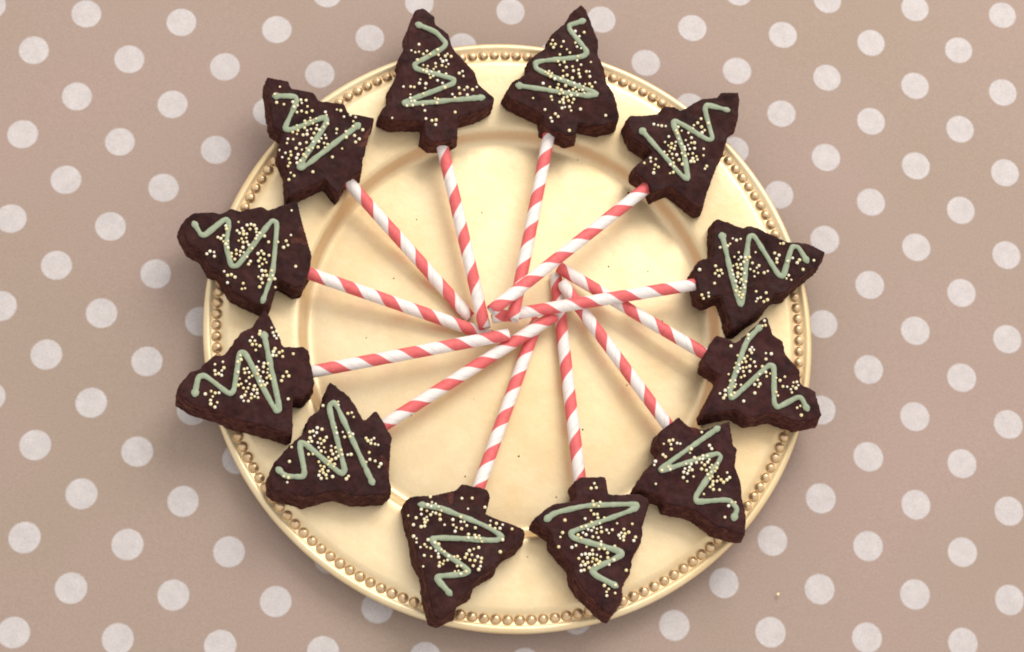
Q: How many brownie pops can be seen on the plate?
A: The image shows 12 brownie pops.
